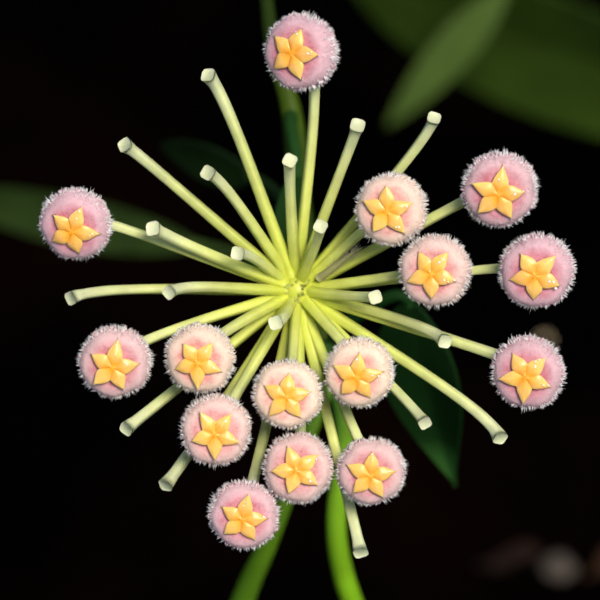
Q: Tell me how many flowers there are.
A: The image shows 15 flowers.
